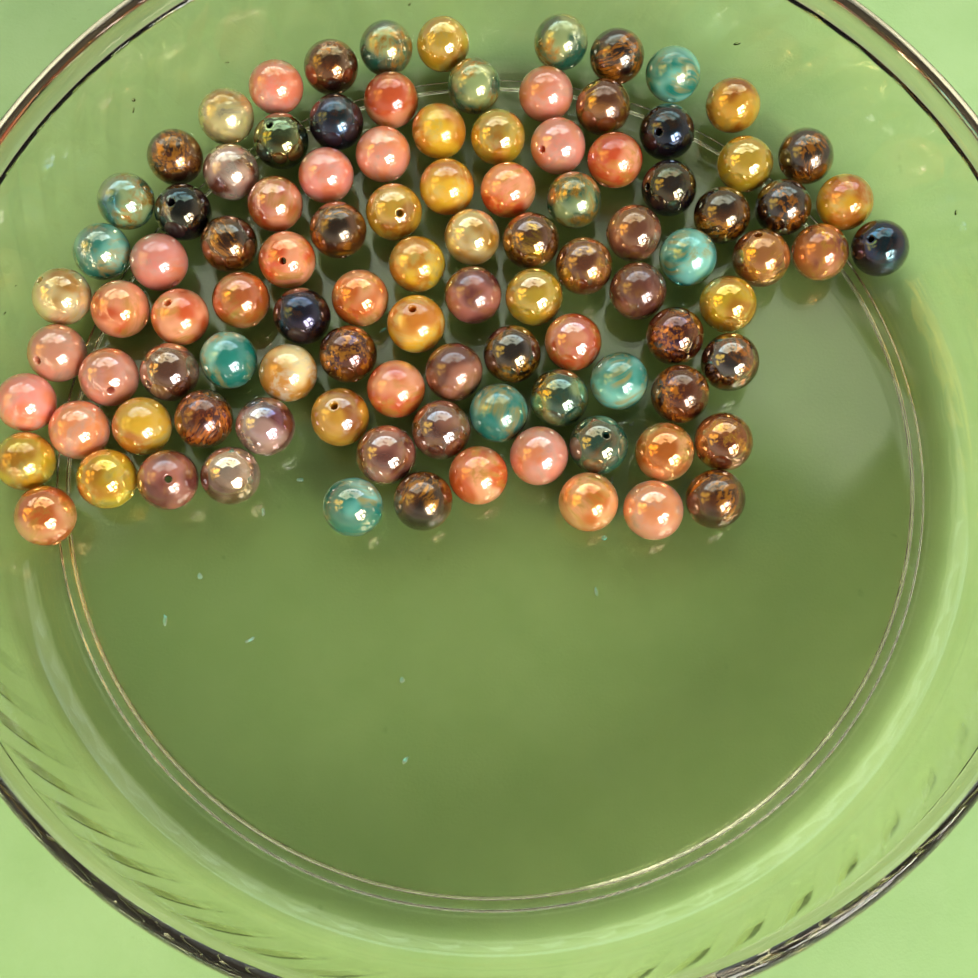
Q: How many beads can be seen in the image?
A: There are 101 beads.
